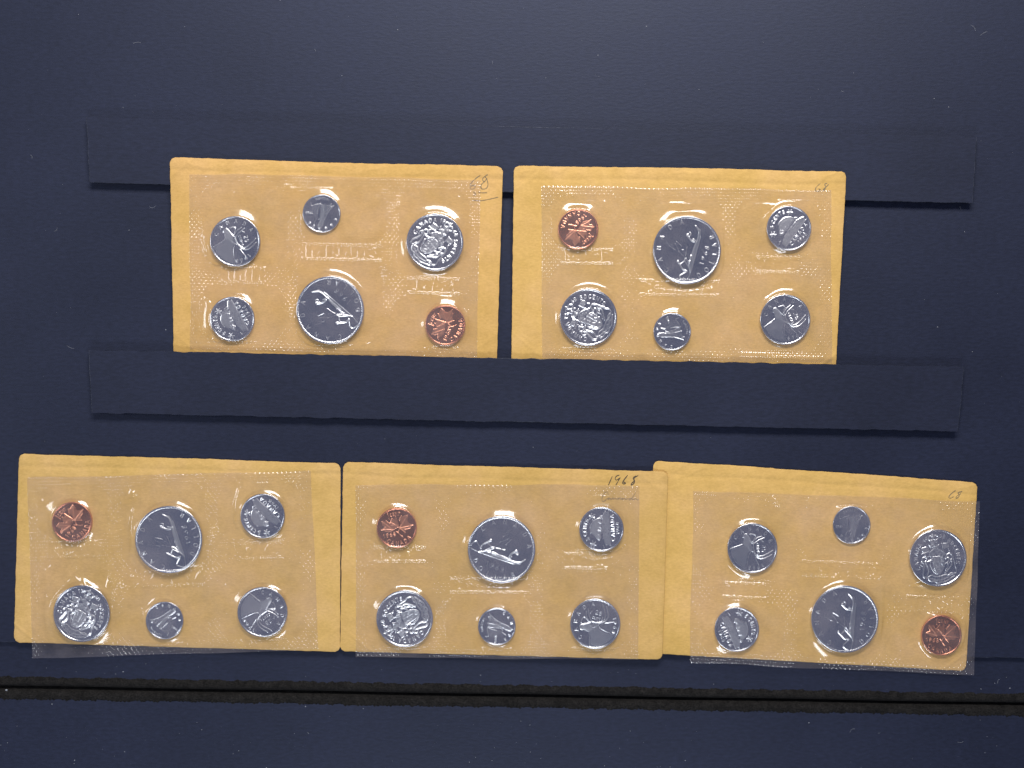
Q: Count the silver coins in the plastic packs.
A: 25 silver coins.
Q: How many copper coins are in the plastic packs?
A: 5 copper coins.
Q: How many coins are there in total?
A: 30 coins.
